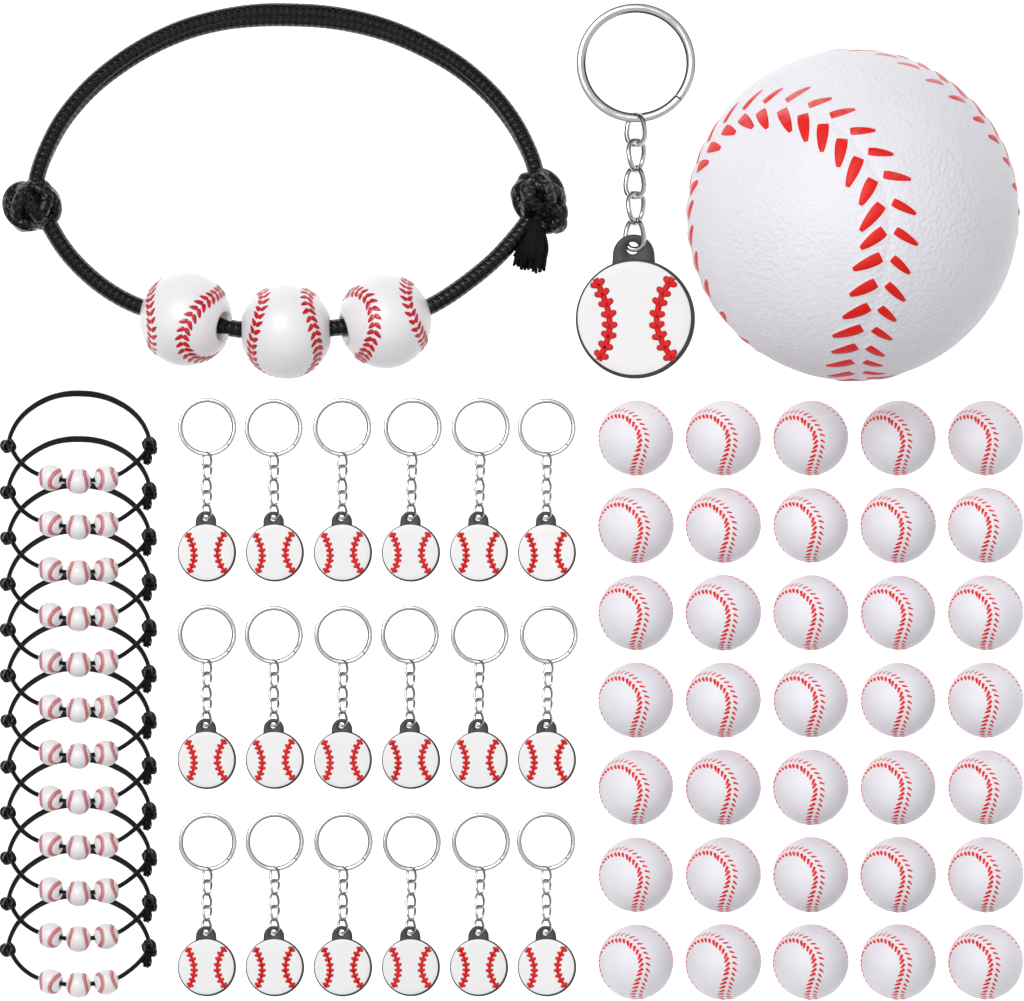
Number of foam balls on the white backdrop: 36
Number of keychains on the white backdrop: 19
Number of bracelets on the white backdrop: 13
